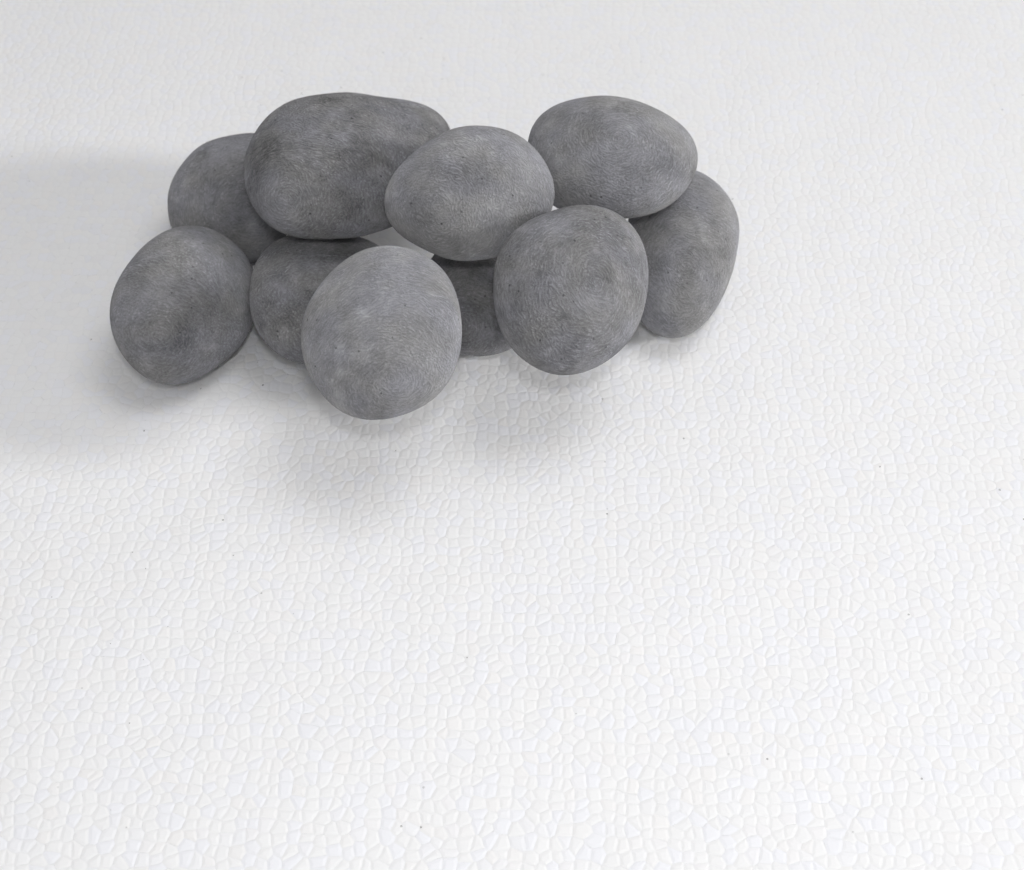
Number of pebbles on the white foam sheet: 10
